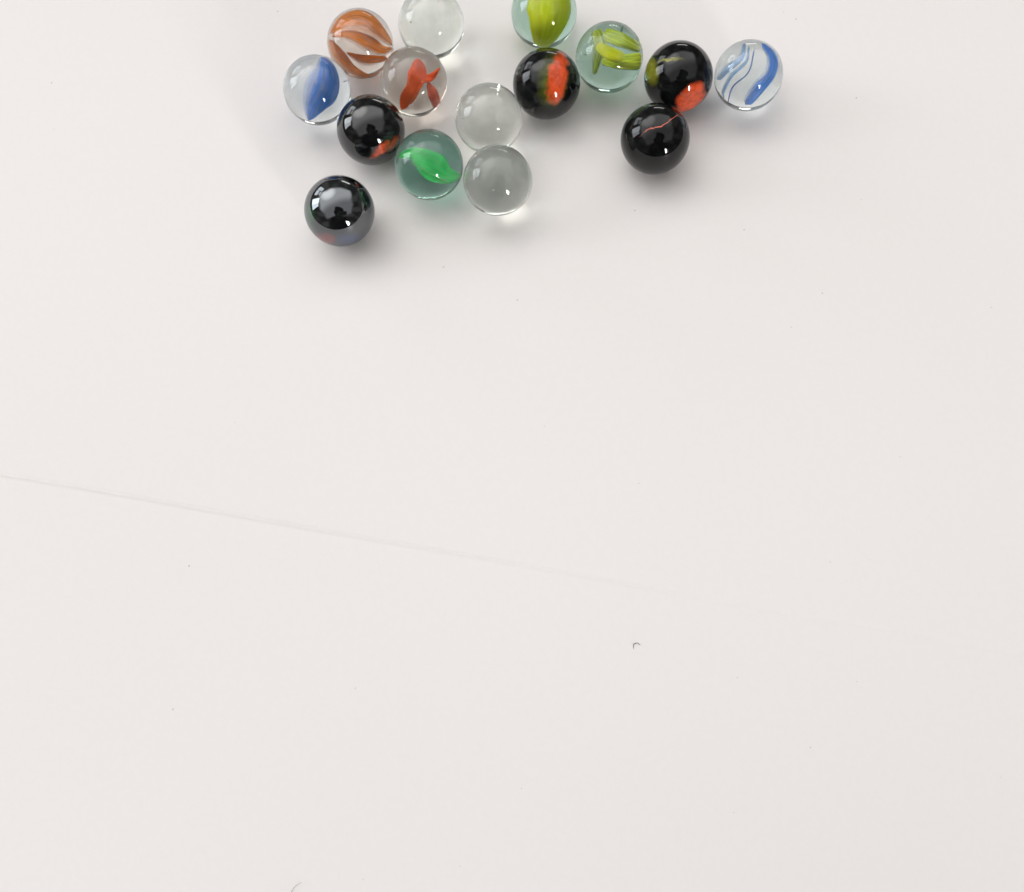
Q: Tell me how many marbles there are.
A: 15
